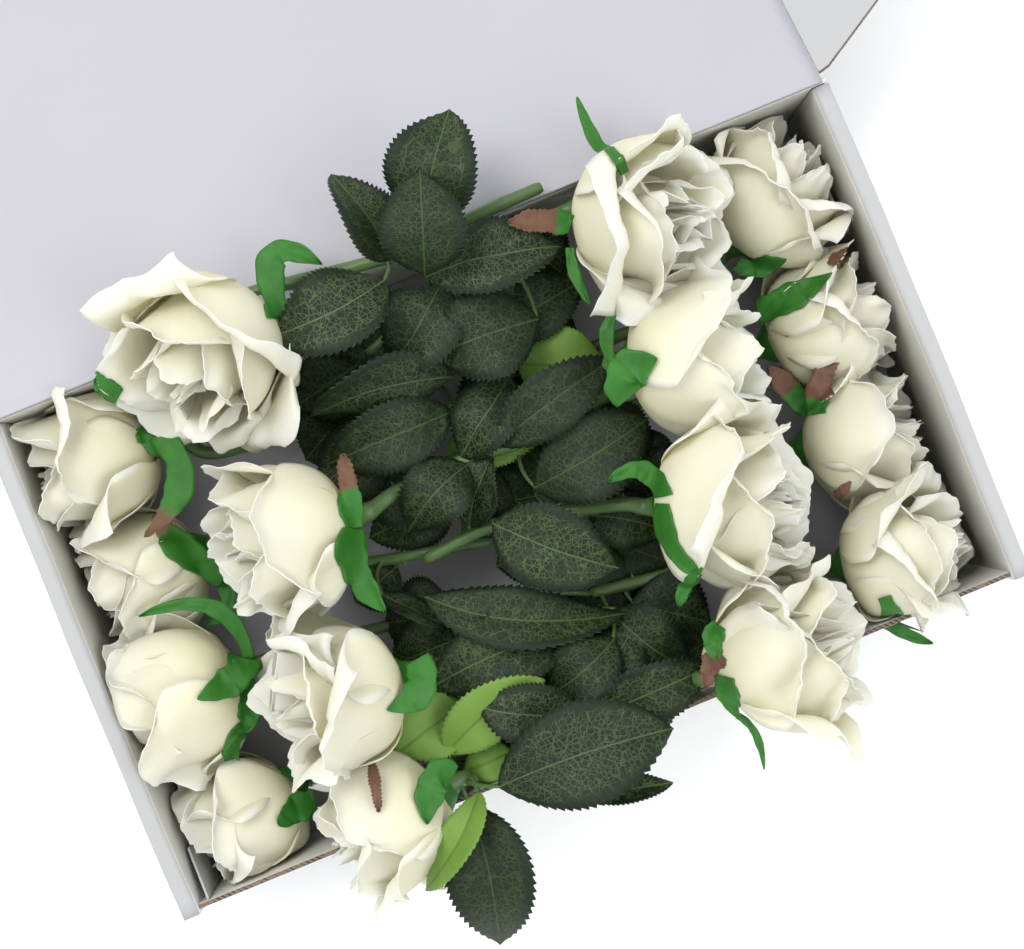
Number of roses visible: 16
